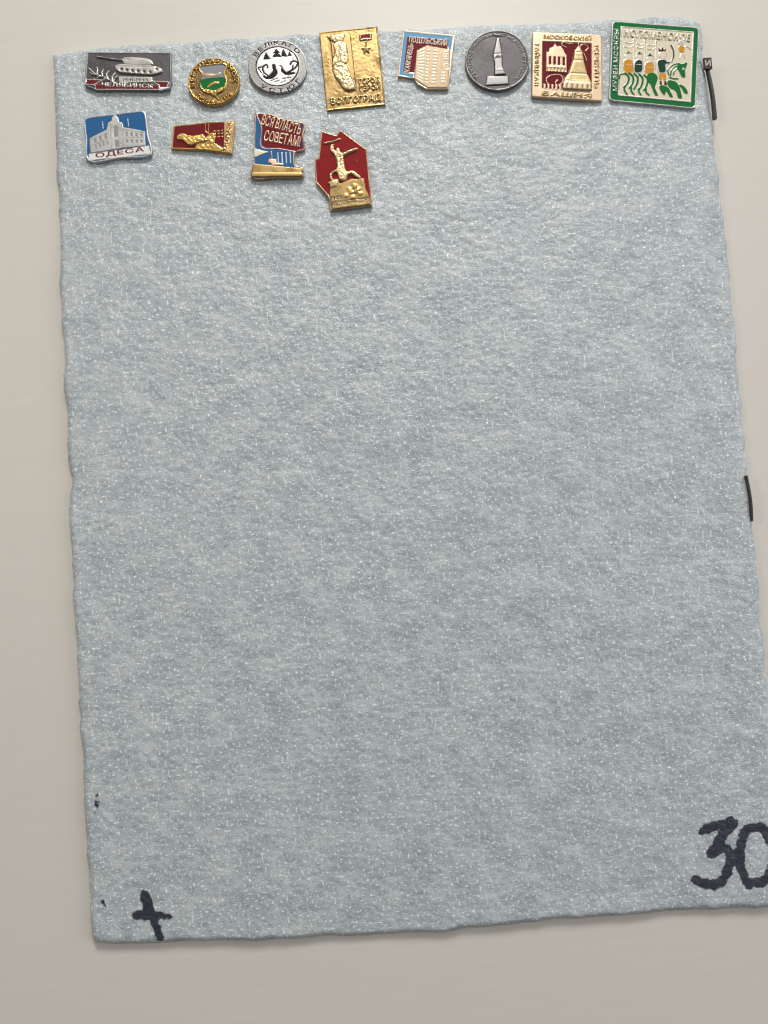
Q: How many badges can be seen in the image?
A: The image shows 12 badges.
